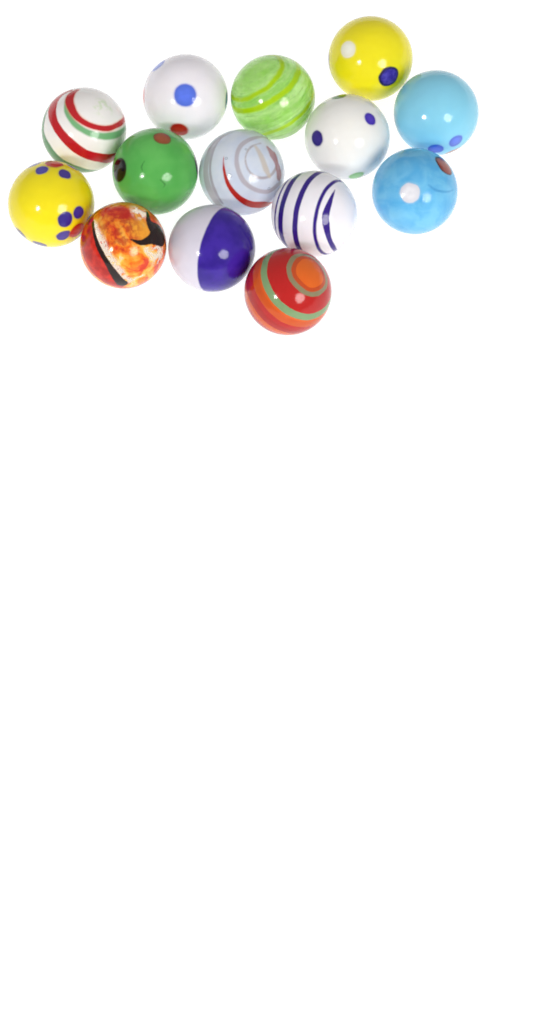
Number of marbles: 14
